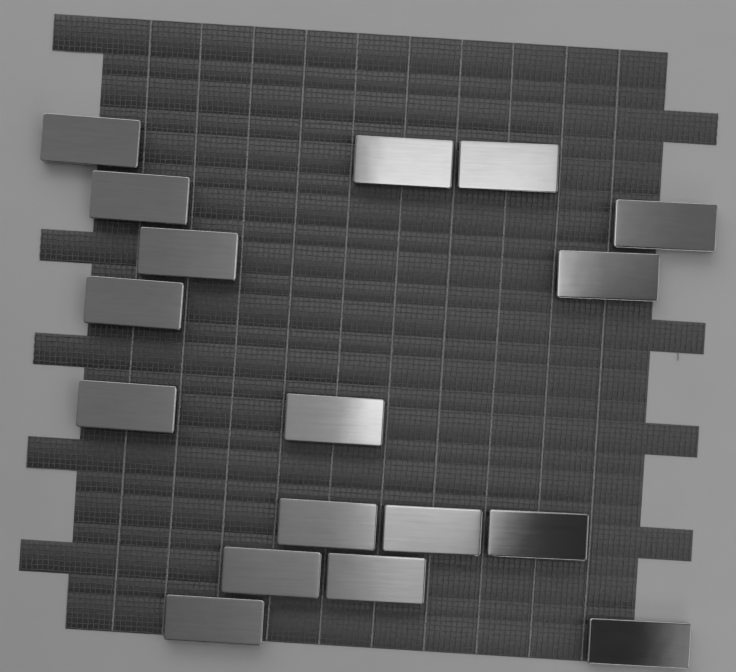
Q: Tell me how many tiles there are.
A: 17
